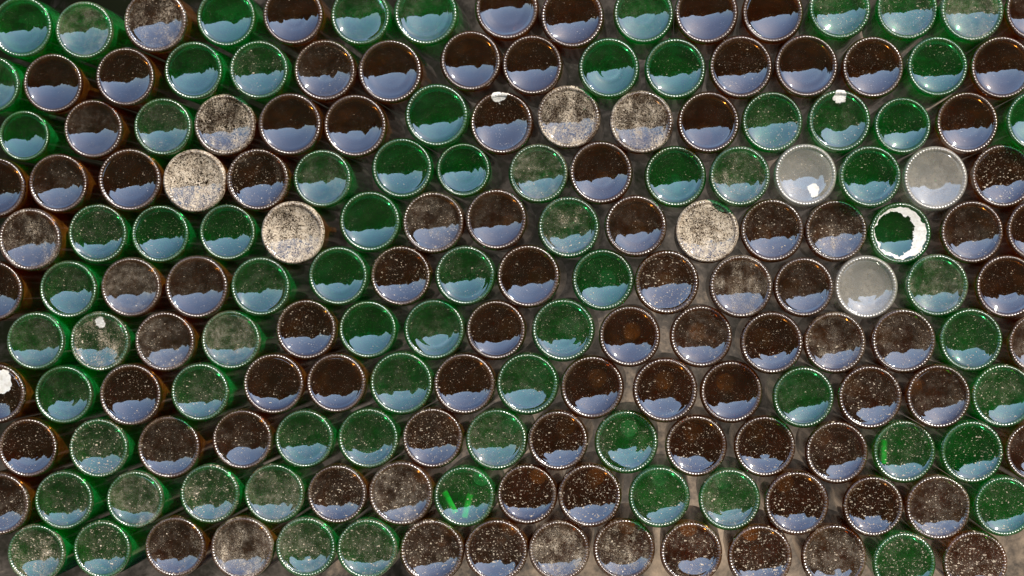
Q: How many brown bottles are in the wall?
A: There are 98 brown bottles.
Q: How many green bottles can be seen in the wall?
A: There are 74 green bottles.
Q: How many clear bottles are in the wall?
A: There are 3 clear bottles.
